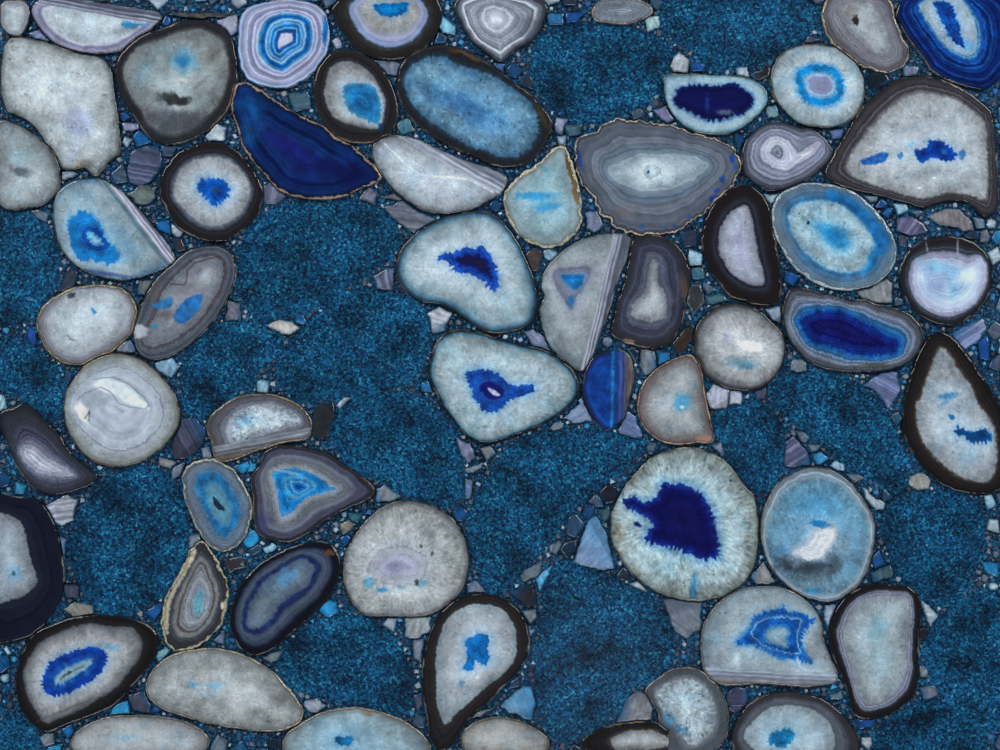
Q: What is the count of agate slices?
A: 59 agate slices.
